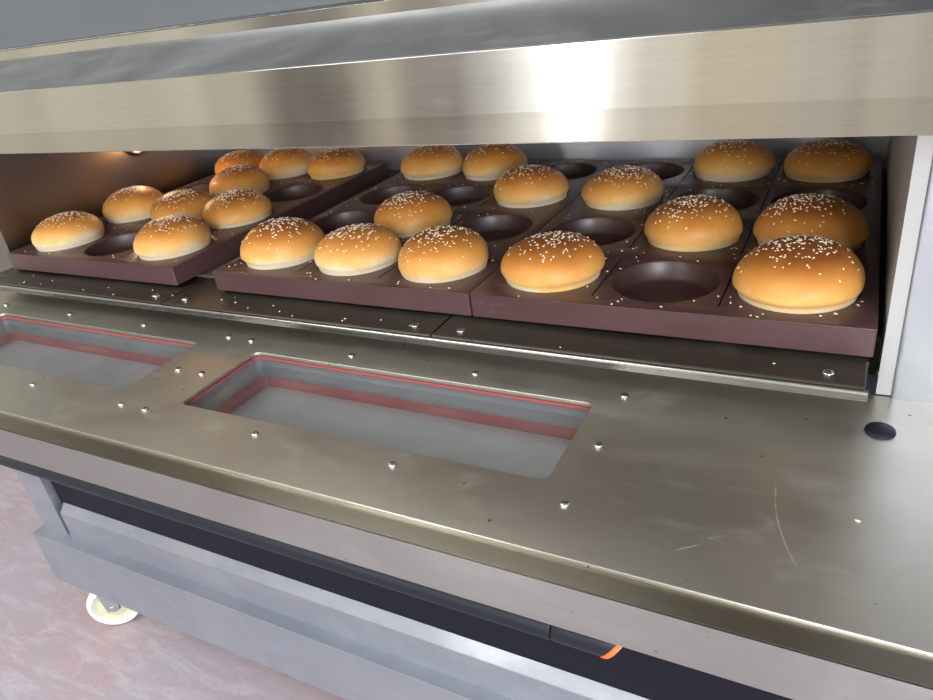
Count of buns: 23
